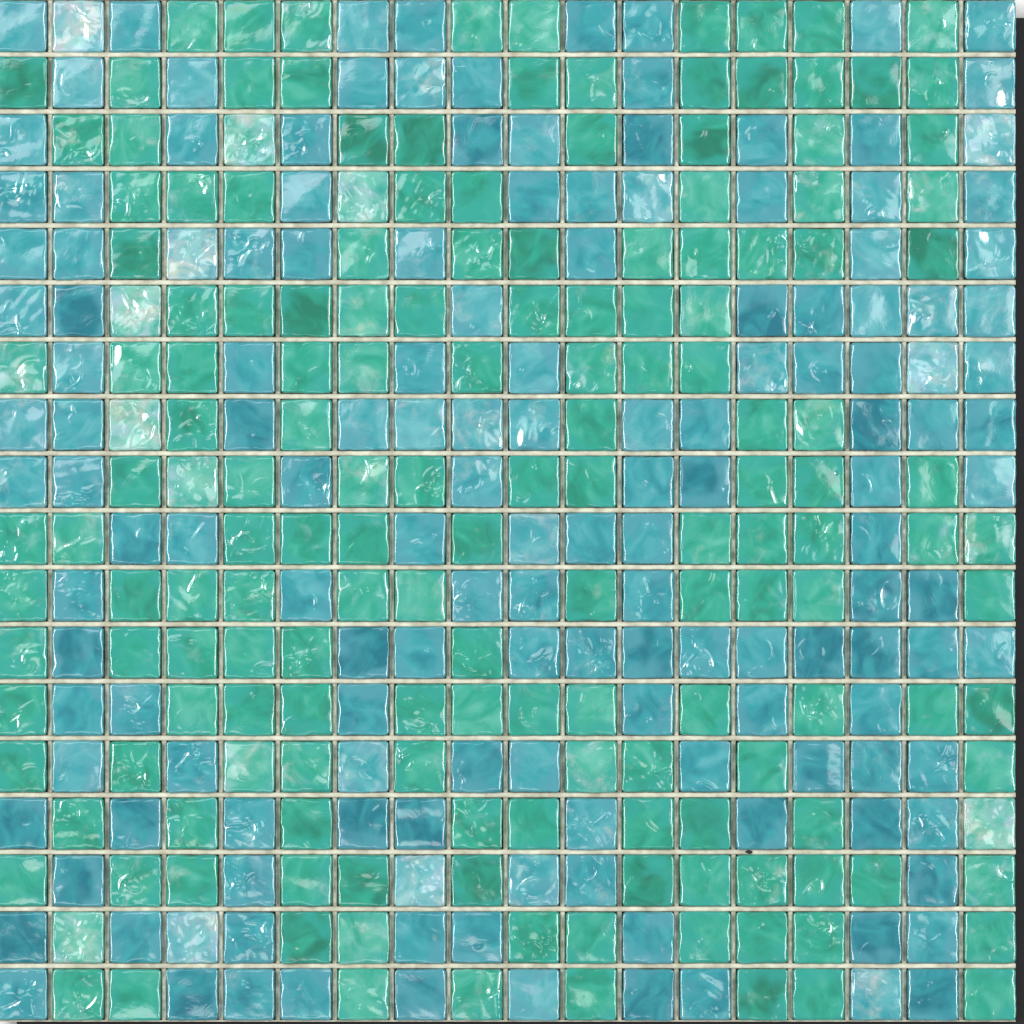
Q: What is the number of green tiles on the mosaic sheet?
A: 169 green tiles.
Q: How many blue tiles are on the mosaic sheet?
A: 155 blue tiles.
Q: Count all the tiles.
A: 324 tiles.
